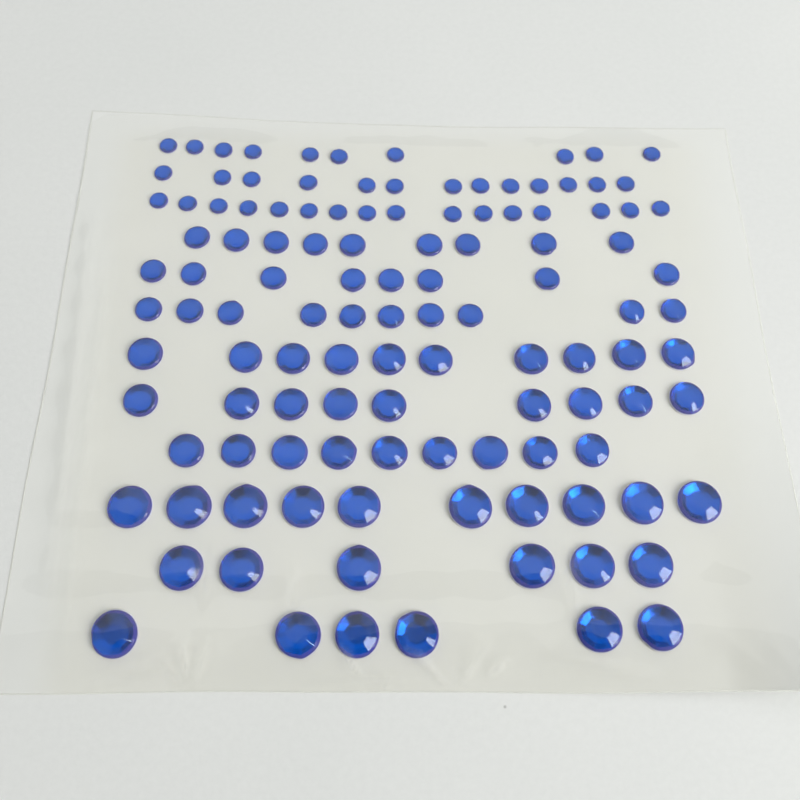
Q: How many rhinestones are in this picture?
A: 116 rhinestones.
